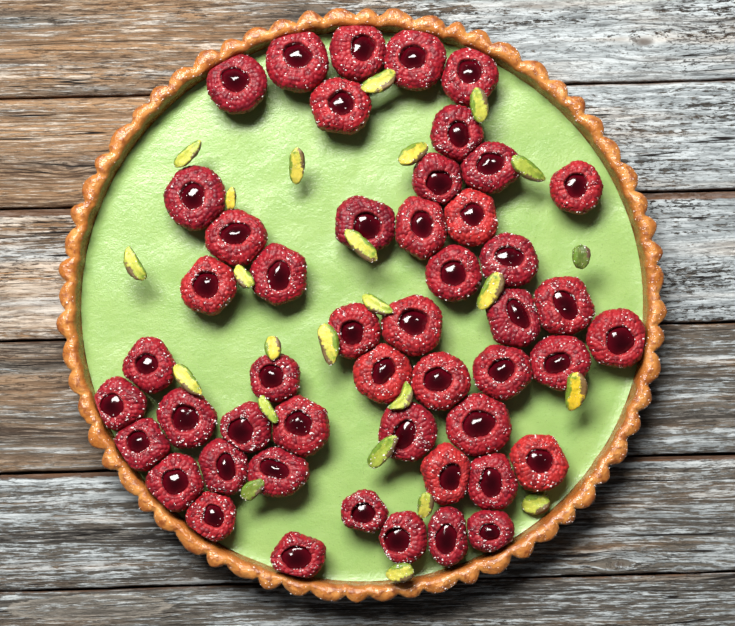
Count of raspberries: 49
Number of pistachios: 24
